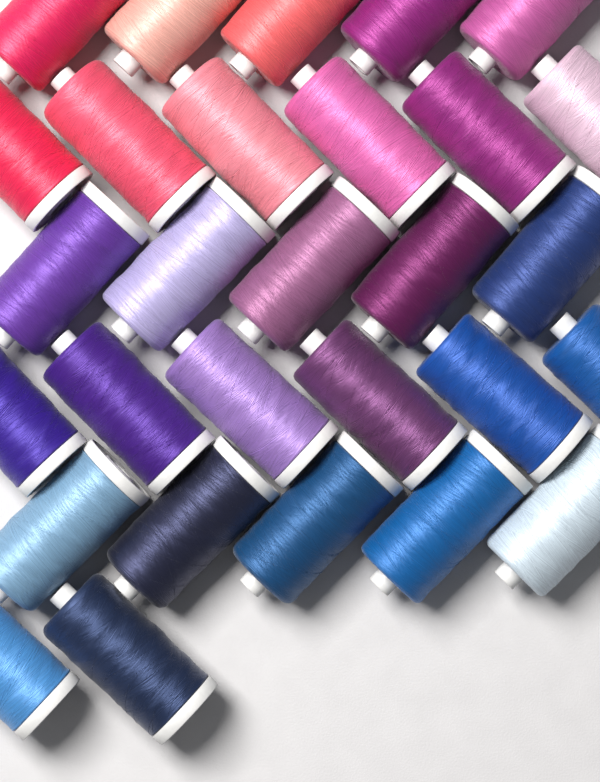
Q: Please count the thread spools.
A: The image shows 29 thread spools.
